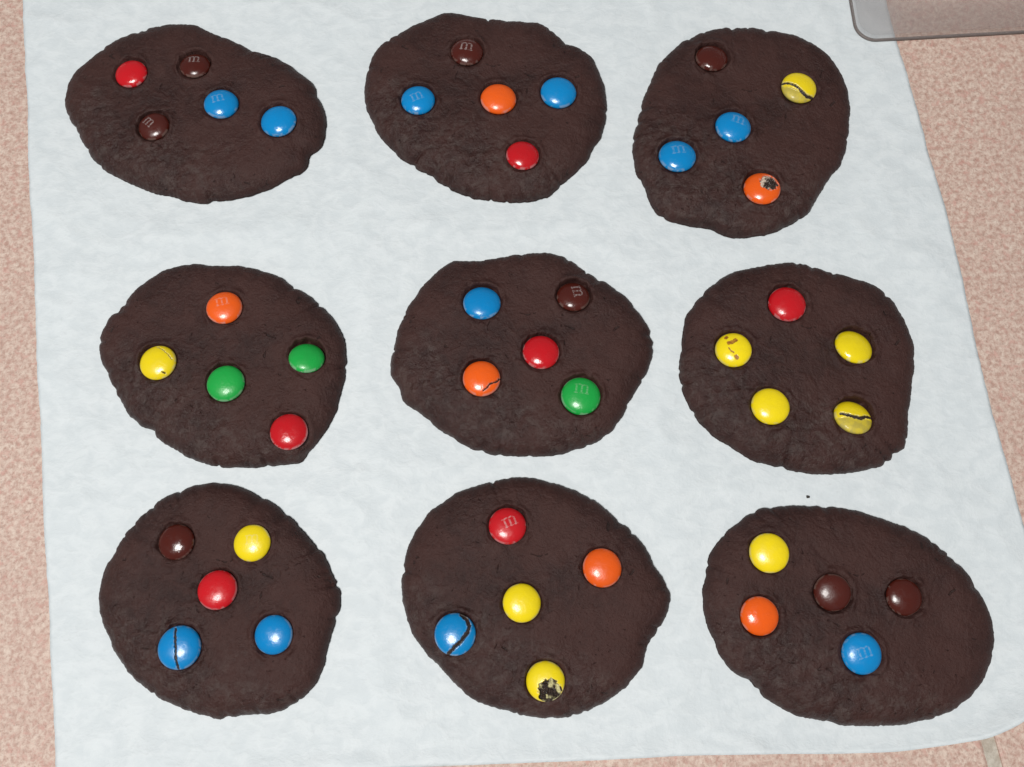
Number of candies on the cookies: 45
